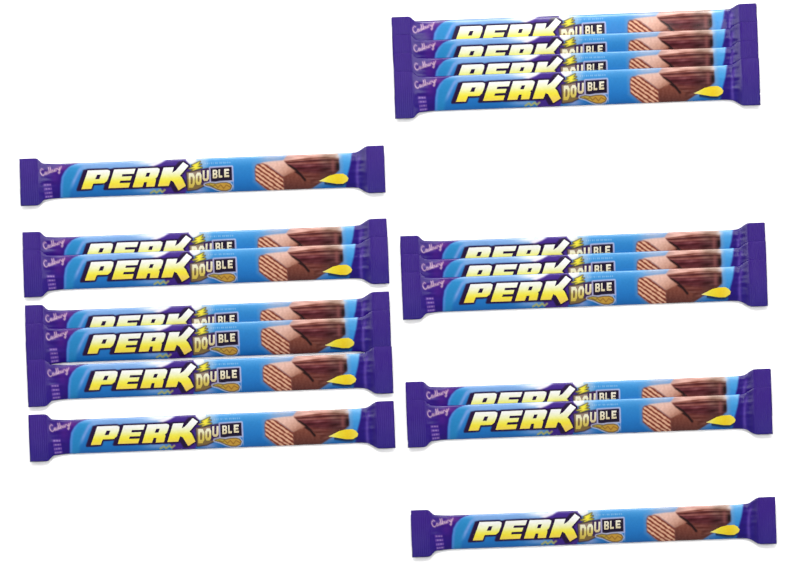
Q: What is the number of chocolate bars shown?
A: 17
